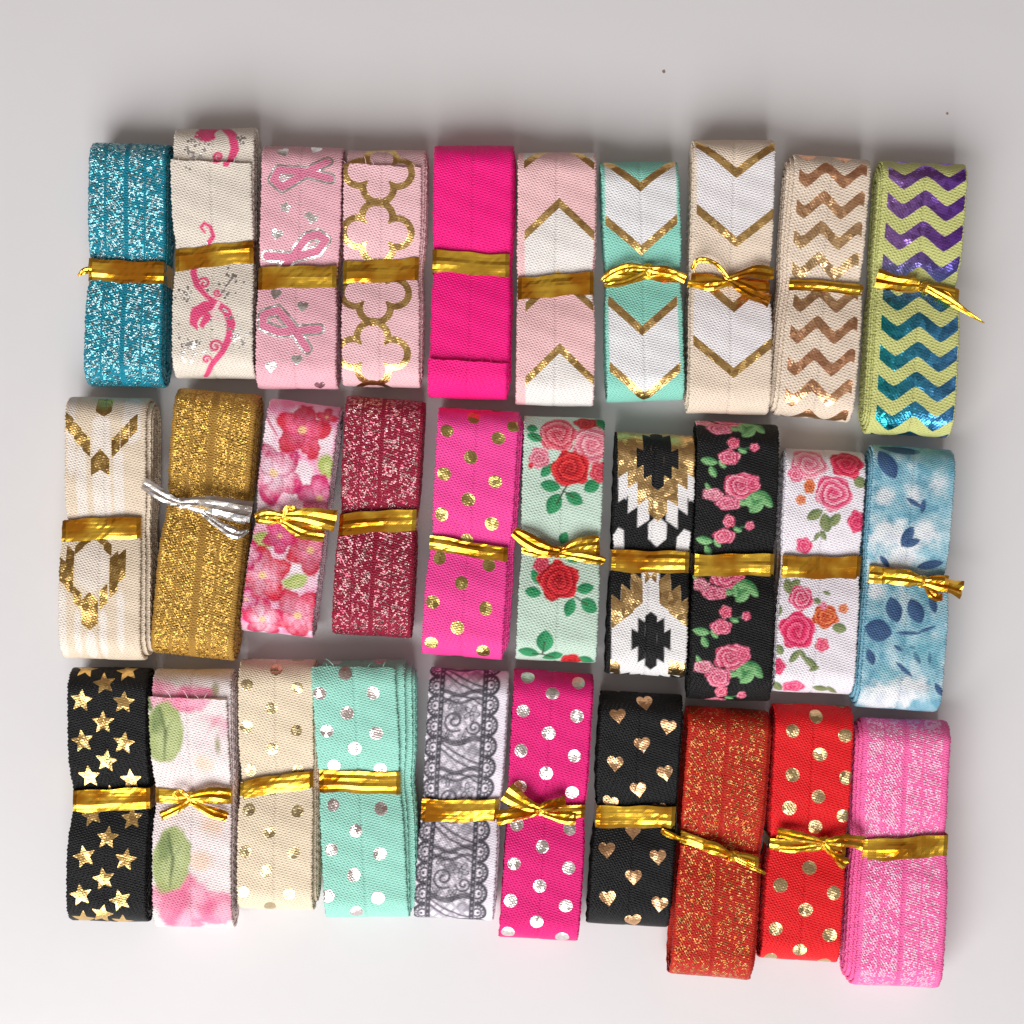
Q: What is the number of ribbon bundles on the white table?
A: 30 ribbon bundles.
